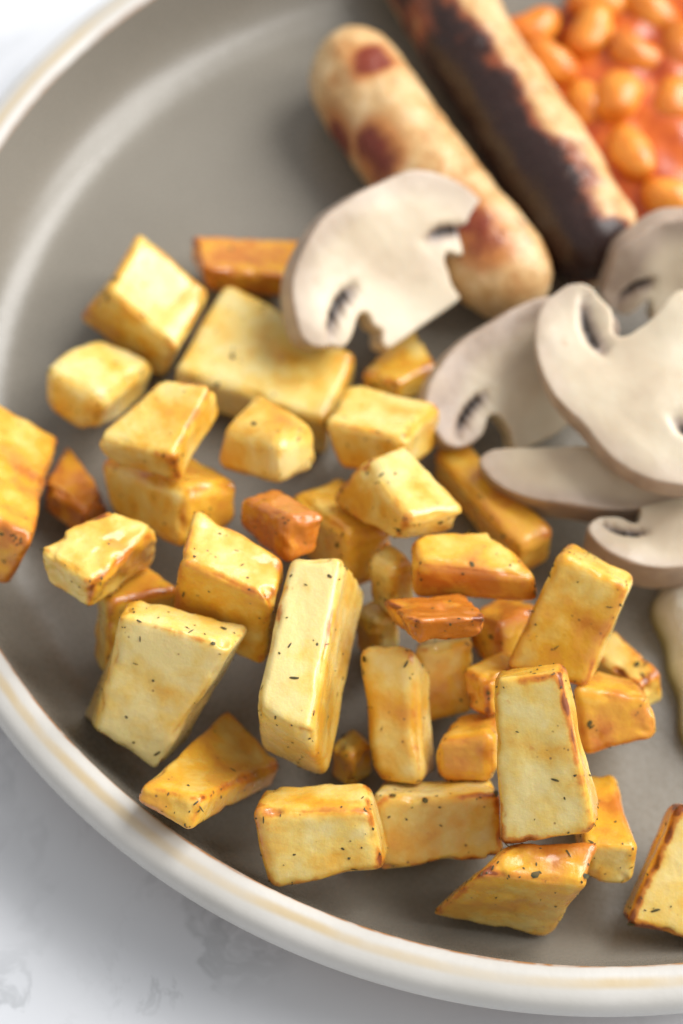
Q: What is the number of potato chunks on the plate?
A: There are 40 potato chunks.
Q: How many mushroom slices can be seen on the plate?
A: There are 6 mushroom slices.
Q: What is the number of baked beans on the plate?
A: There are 12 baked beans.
